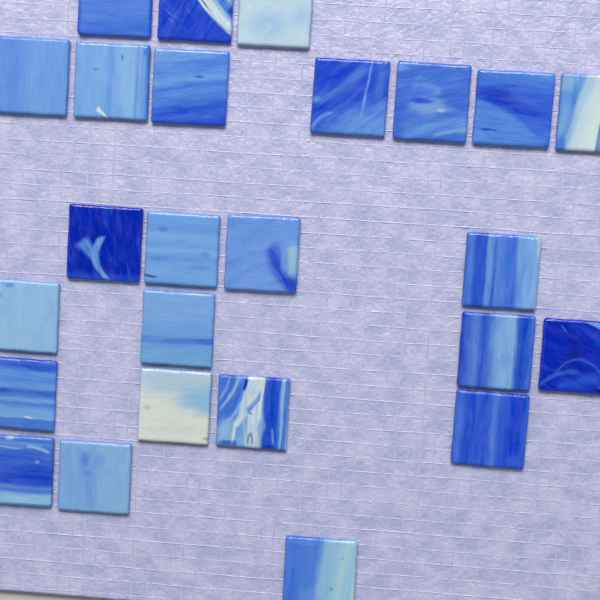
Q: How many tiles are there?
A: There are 25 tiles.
